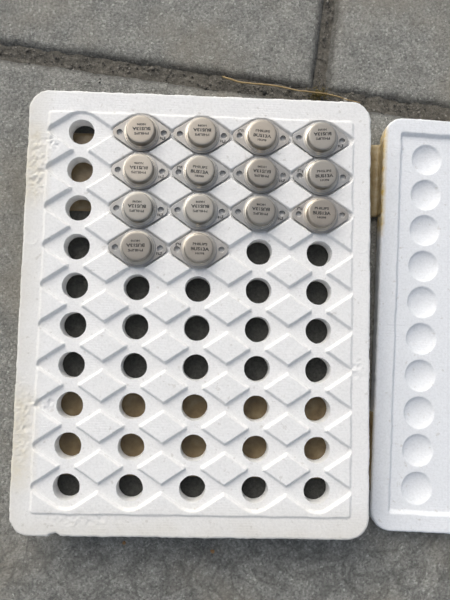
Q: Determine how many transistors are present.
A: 14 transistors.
